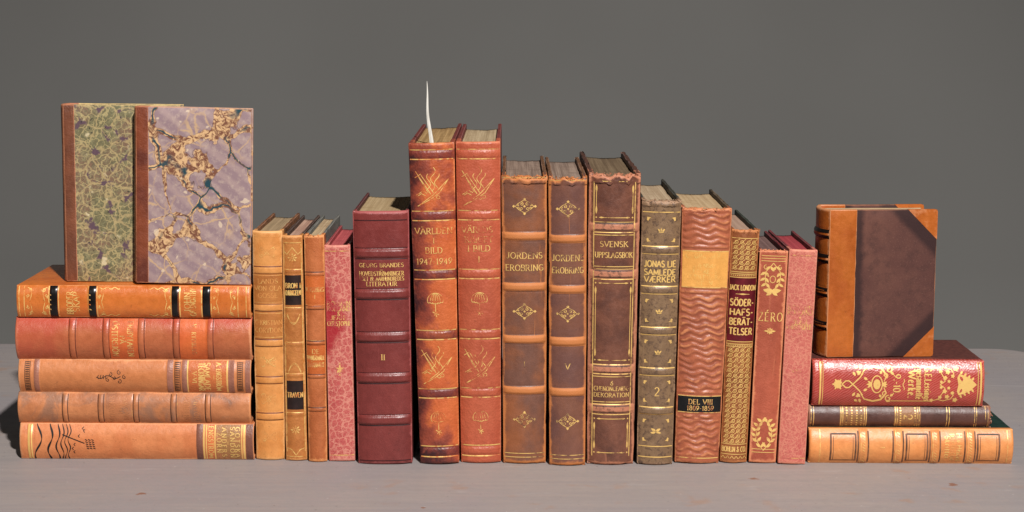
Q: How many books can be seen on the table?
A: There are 26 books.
